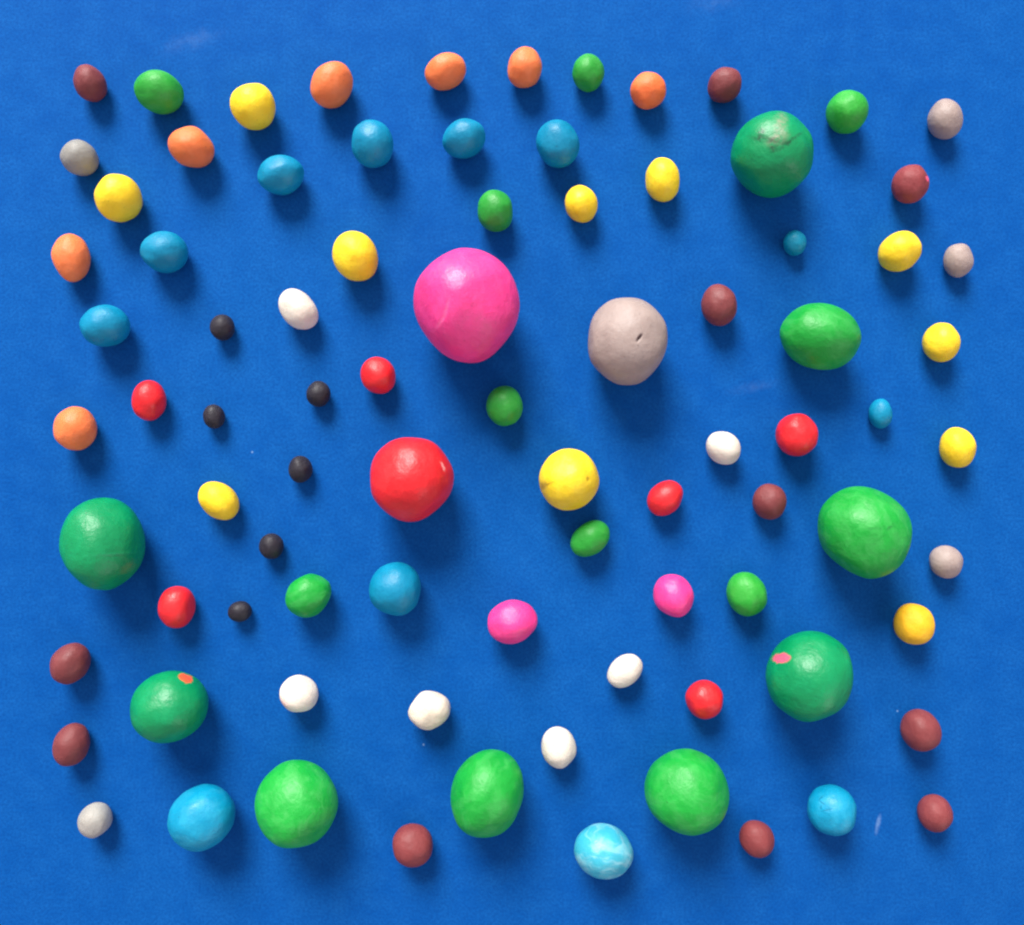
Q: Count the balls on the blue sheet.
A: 86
